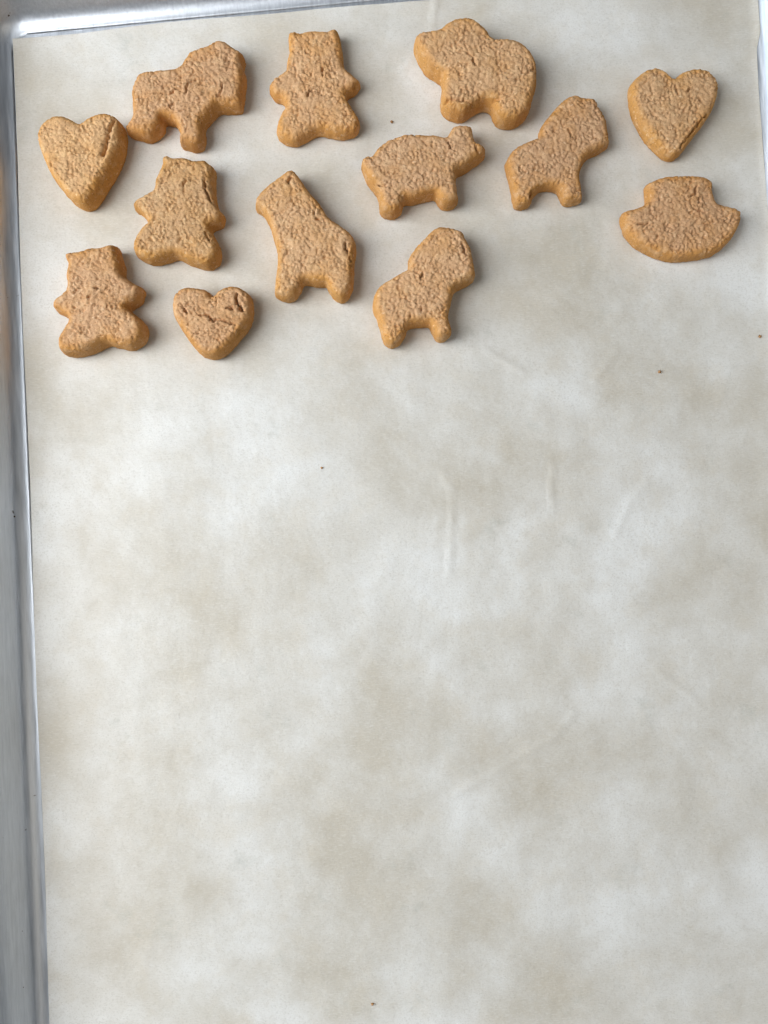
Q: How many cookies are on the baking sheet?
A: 13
